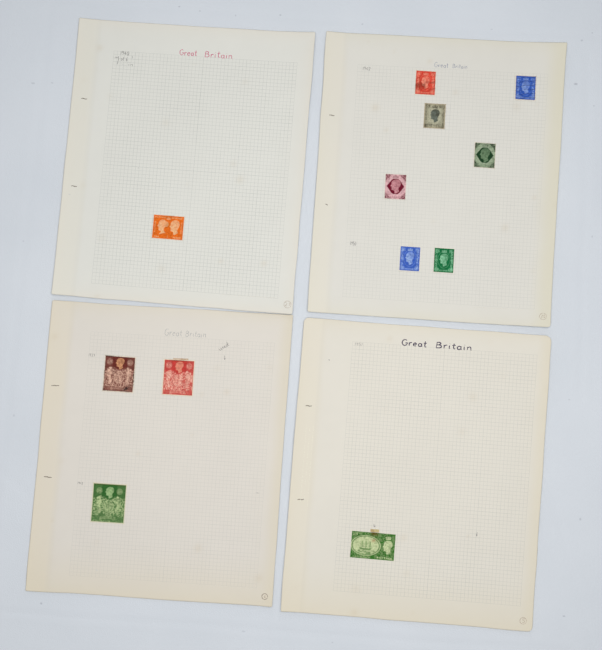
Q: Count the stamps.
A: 12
